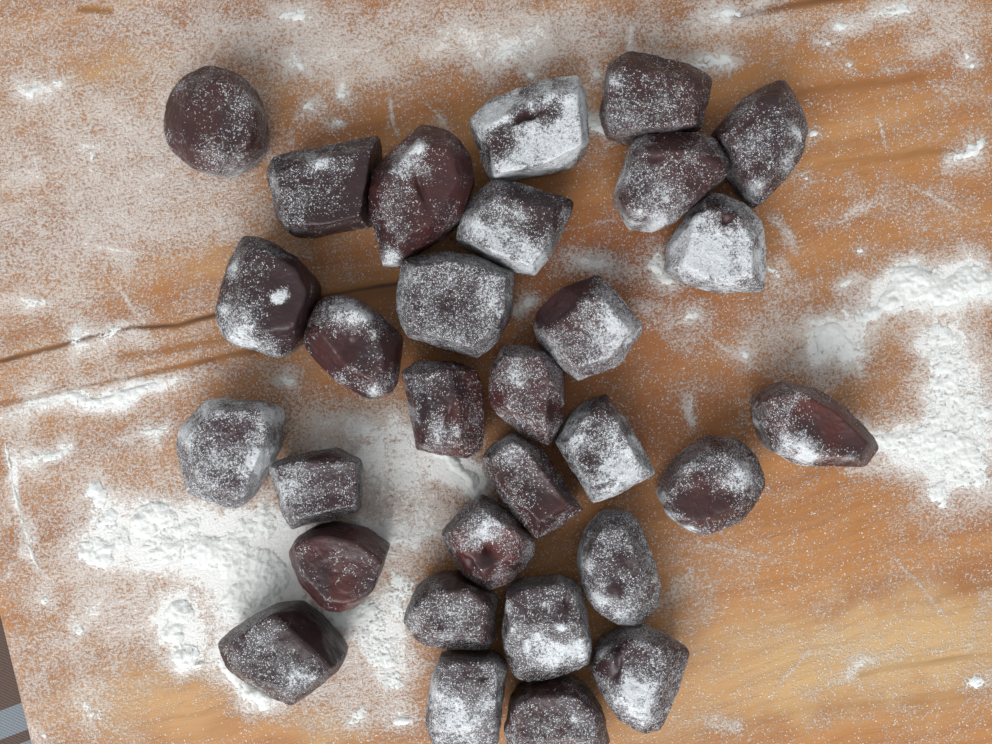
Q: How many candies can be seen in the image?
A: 30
